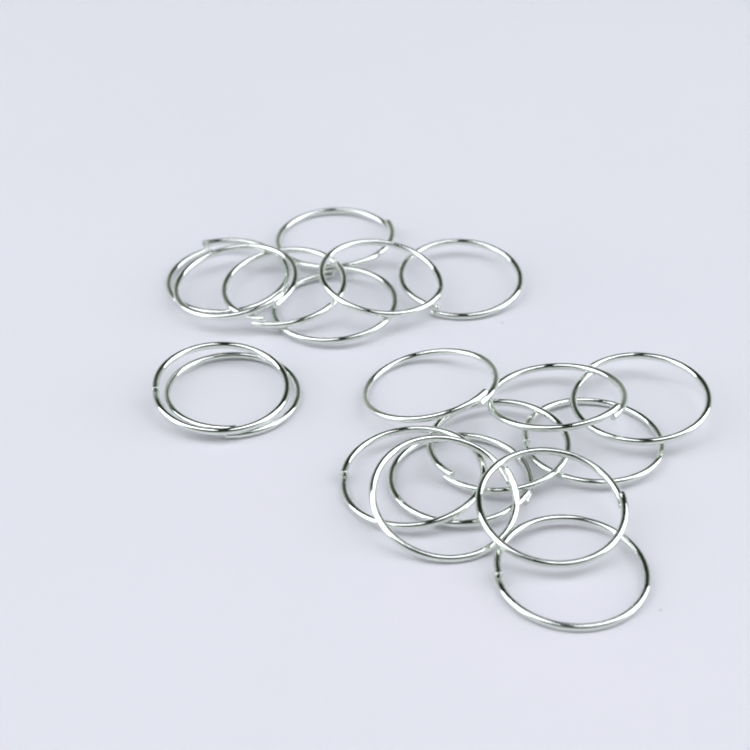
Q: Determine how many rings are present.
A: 19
